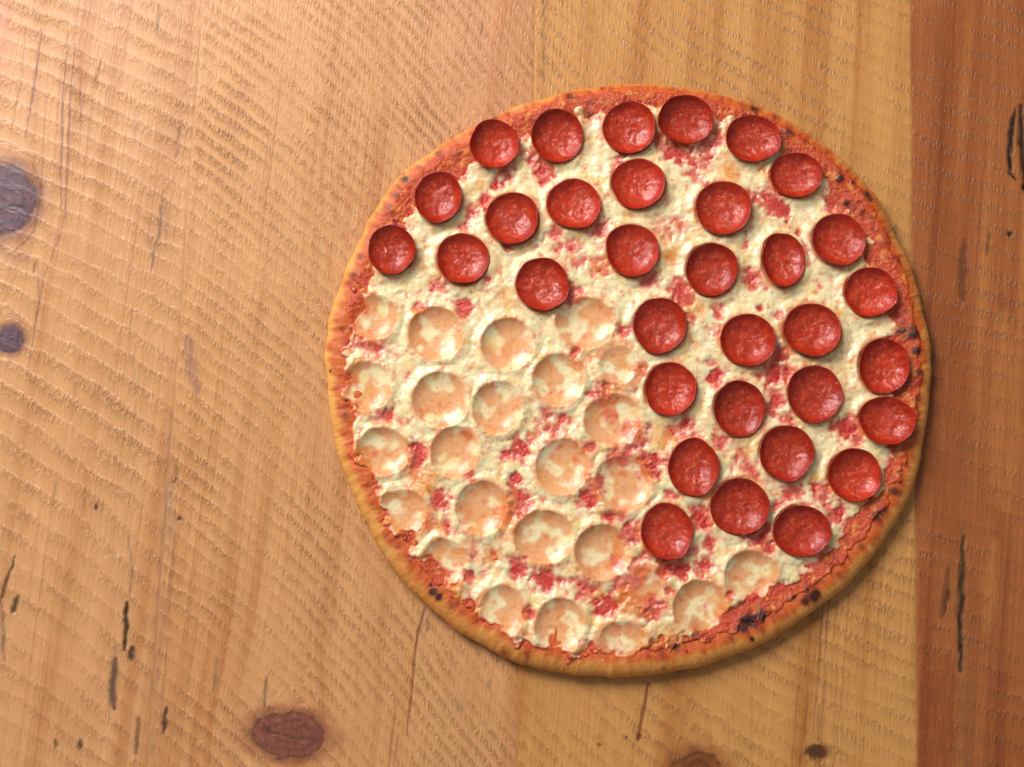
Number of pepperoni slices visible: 33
